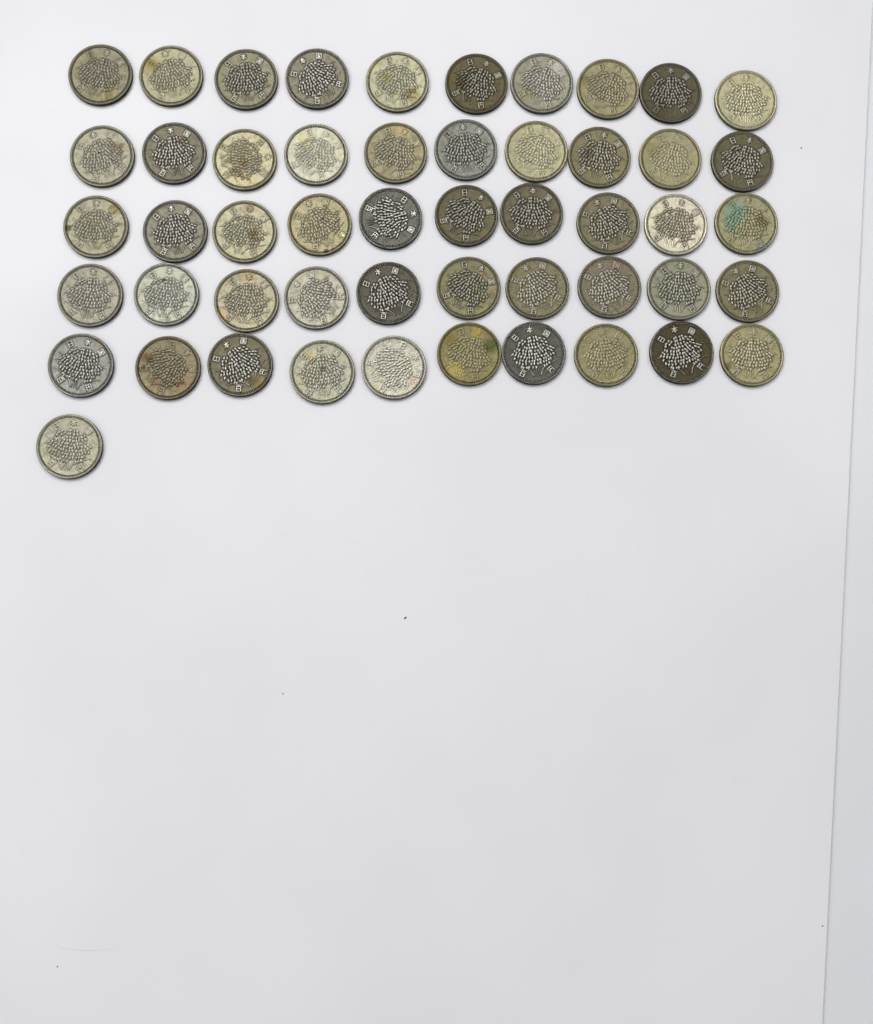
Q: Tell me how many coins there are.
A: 51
